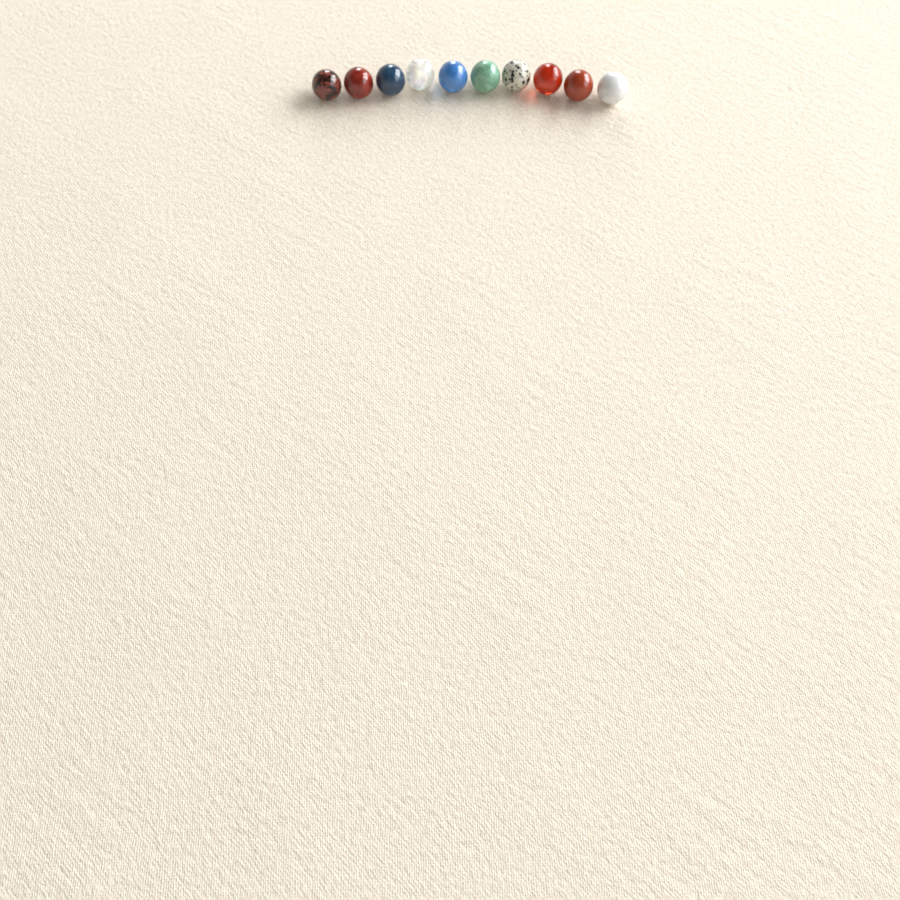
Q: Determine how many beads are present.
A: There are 10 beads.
